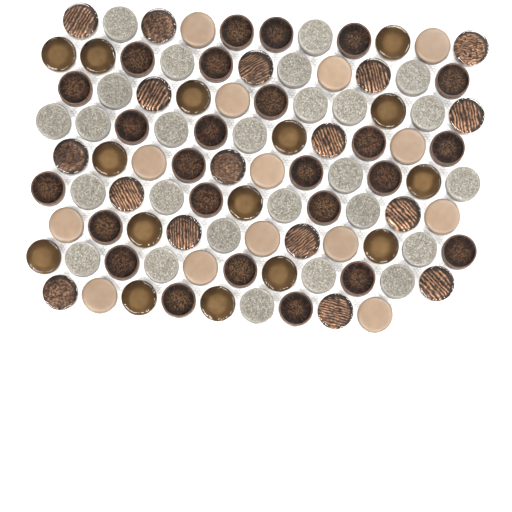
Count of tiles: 97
